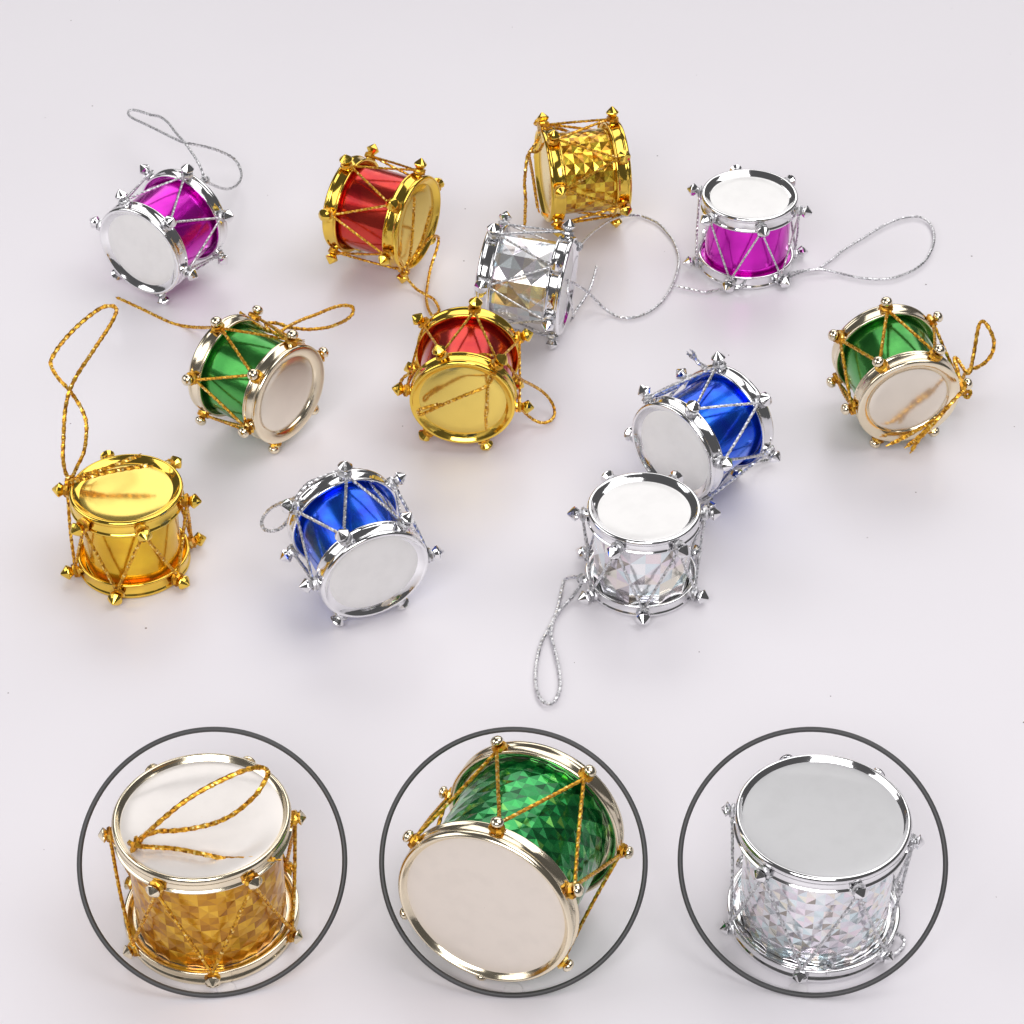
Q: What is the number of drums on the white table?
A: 15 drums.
